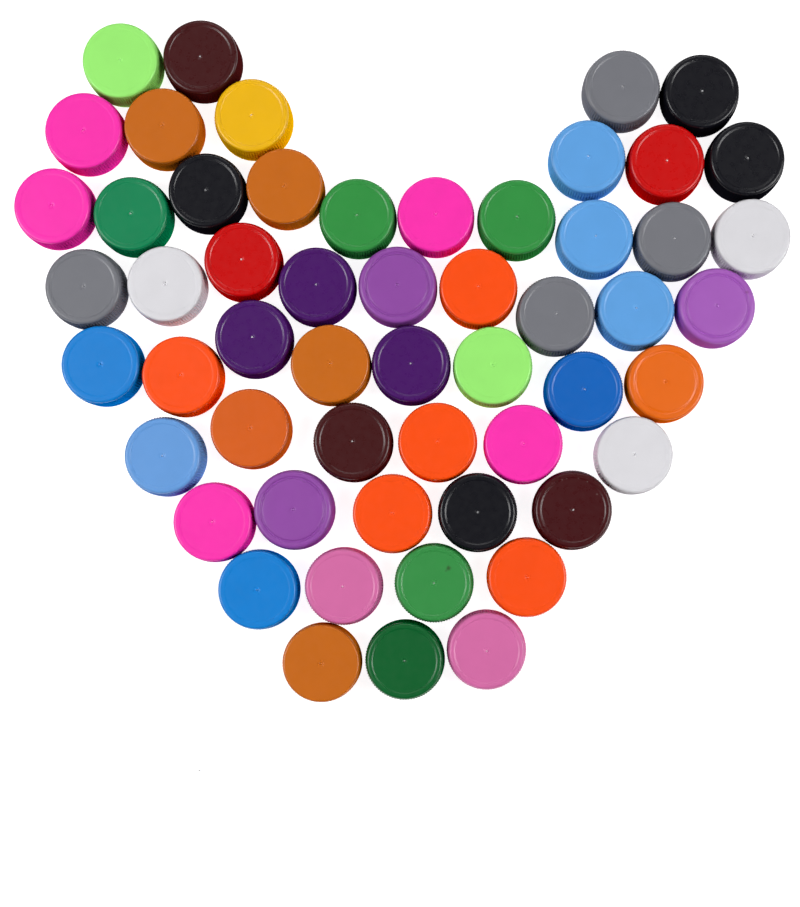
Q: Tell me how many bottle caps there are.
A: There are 55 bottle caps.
